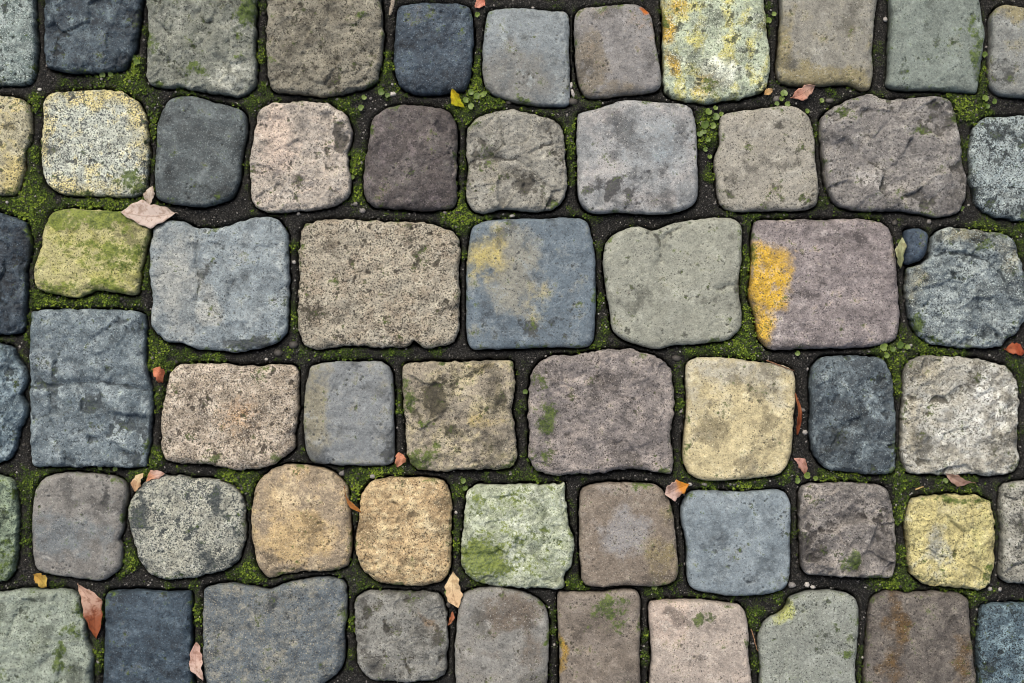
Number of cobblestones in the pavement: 60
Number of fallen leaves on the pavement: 22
